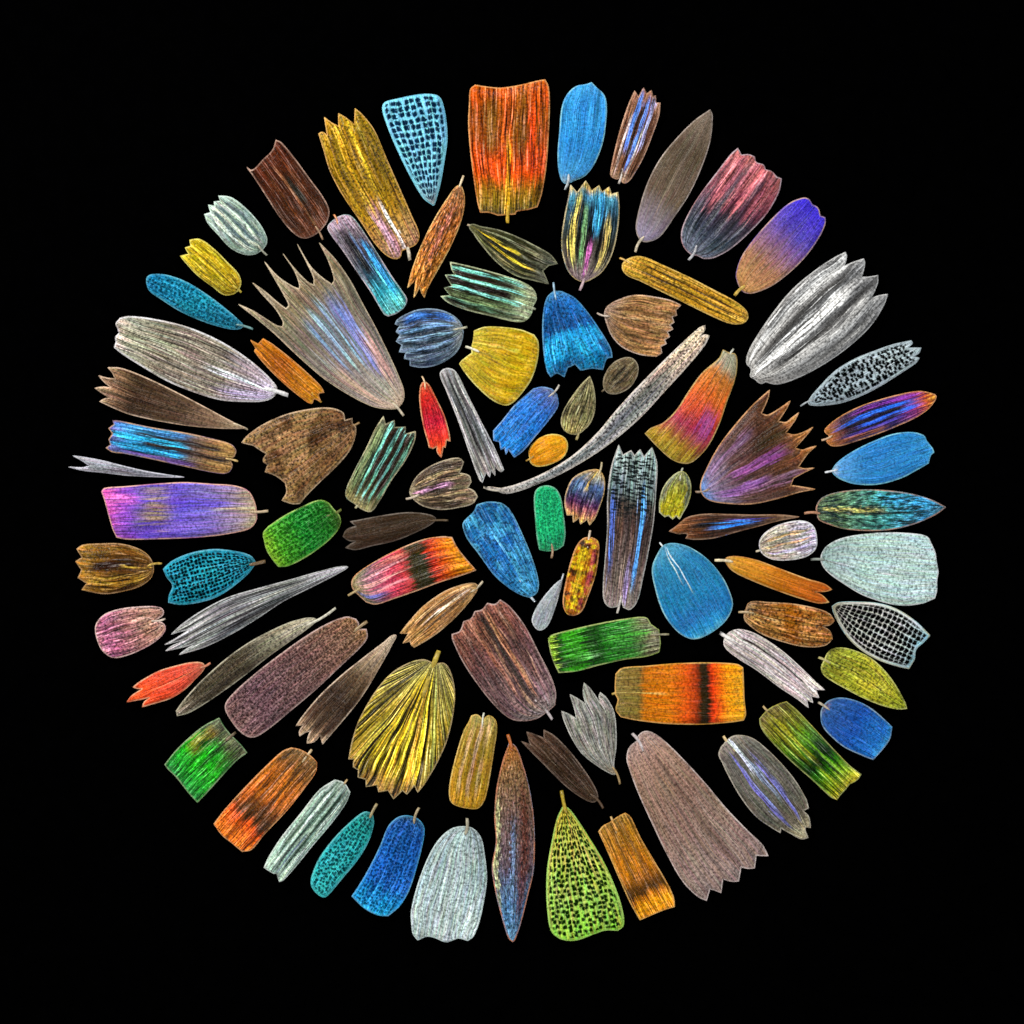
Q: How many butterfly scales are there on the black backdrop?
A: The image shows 94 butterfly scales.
